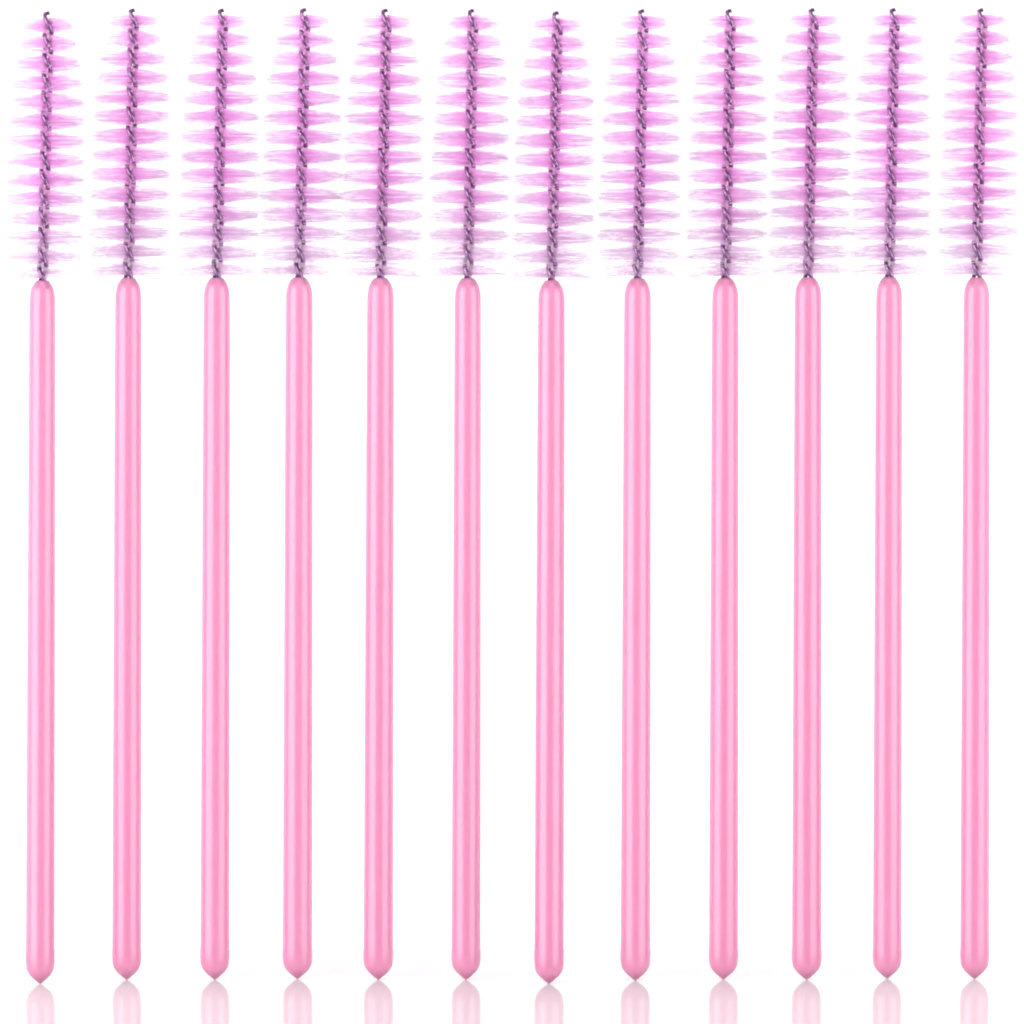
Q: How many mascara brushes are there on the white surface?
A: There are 12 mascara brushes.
